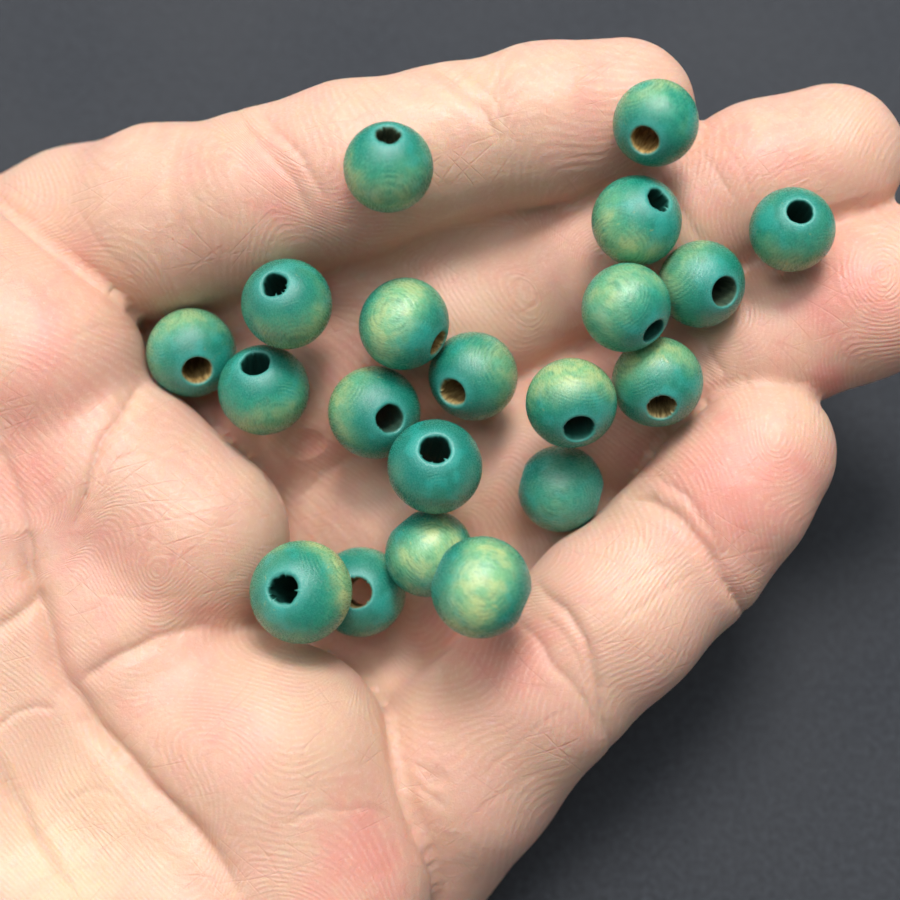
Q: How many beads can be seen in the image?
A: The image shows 20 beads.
